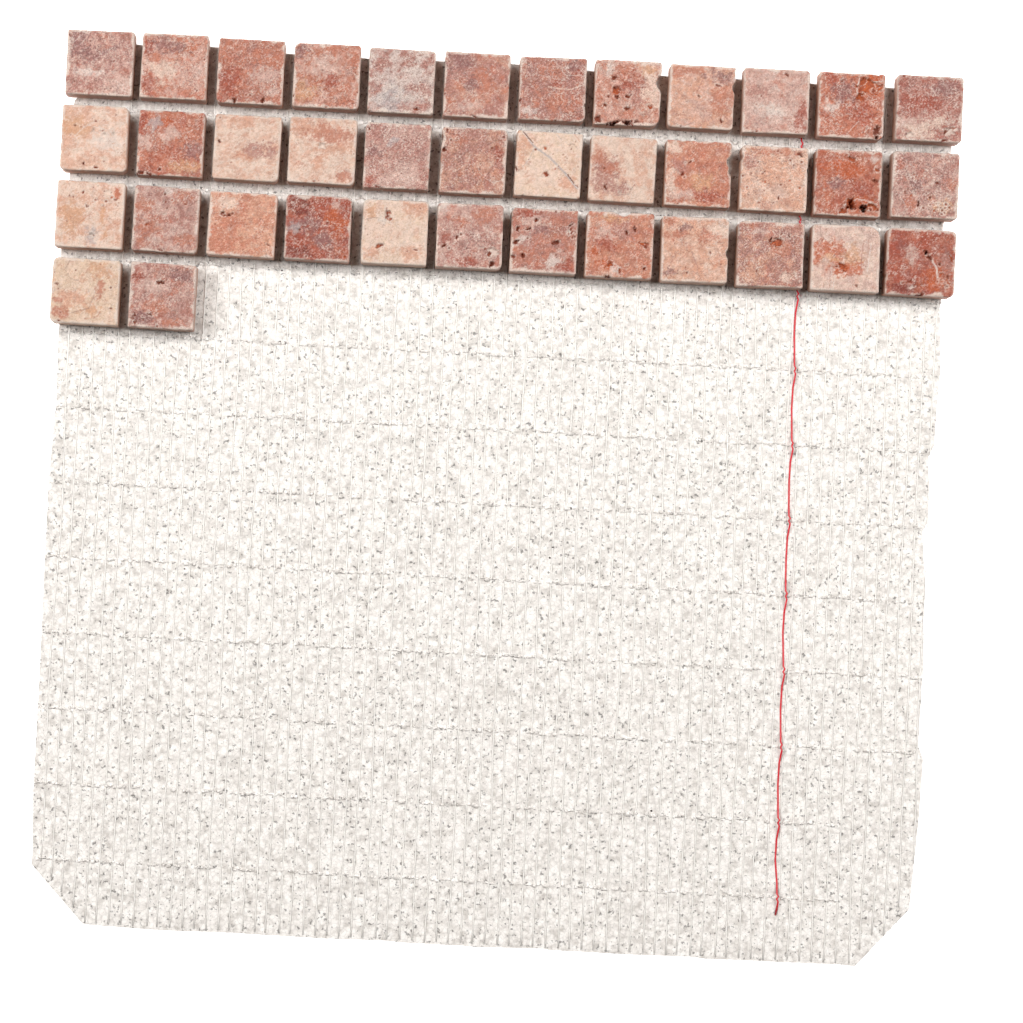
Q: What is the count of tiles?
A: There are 38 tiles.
